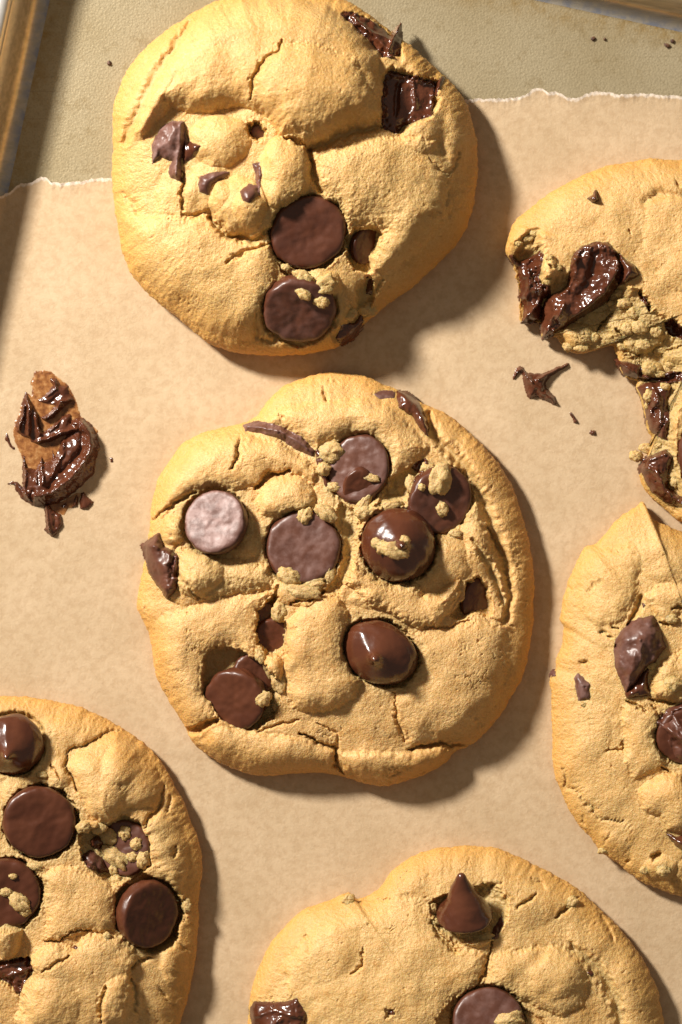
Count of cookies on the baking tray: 6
